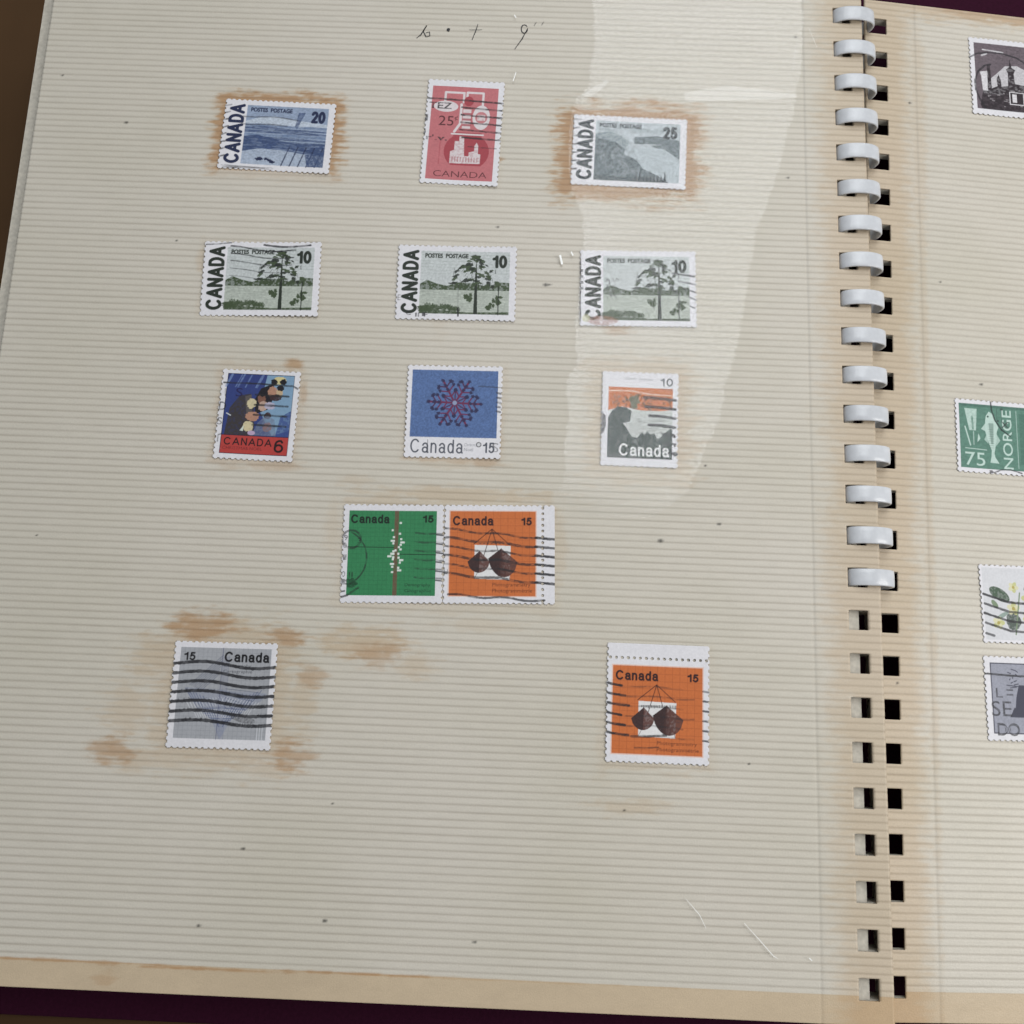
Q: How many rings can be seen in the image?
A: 16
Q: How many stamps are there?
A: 17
